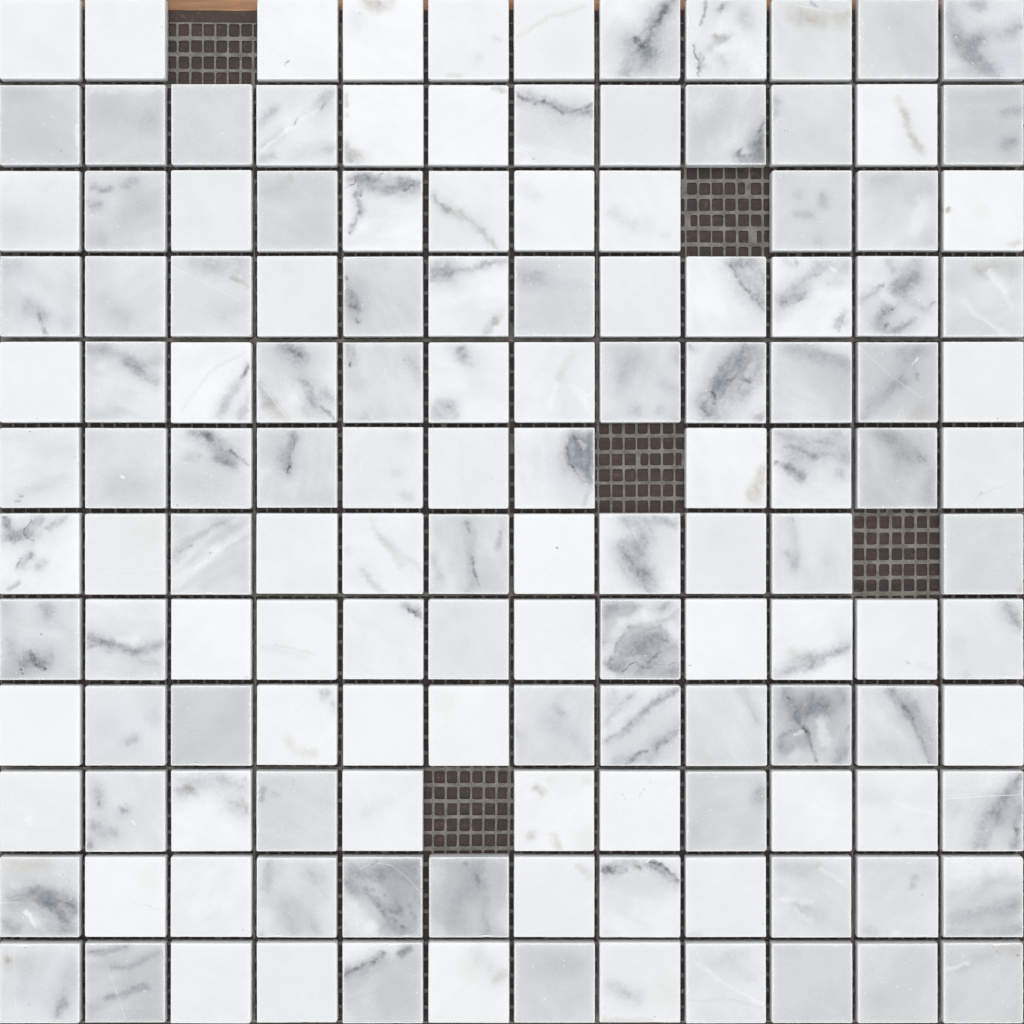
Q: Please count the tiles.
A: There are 139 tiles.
